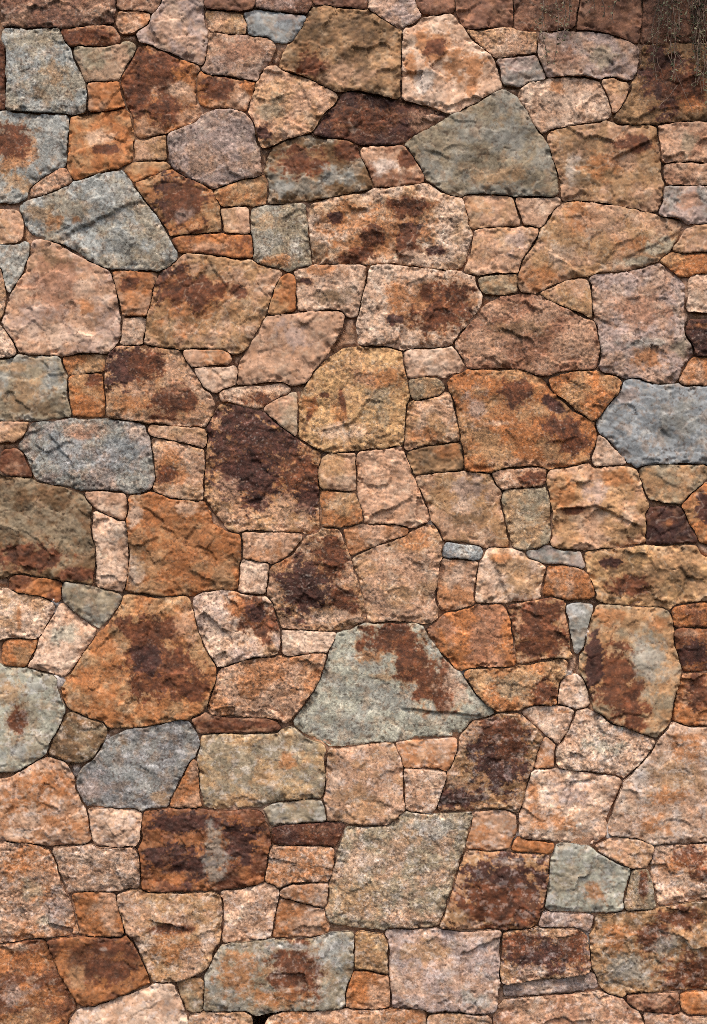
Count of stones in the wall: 200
